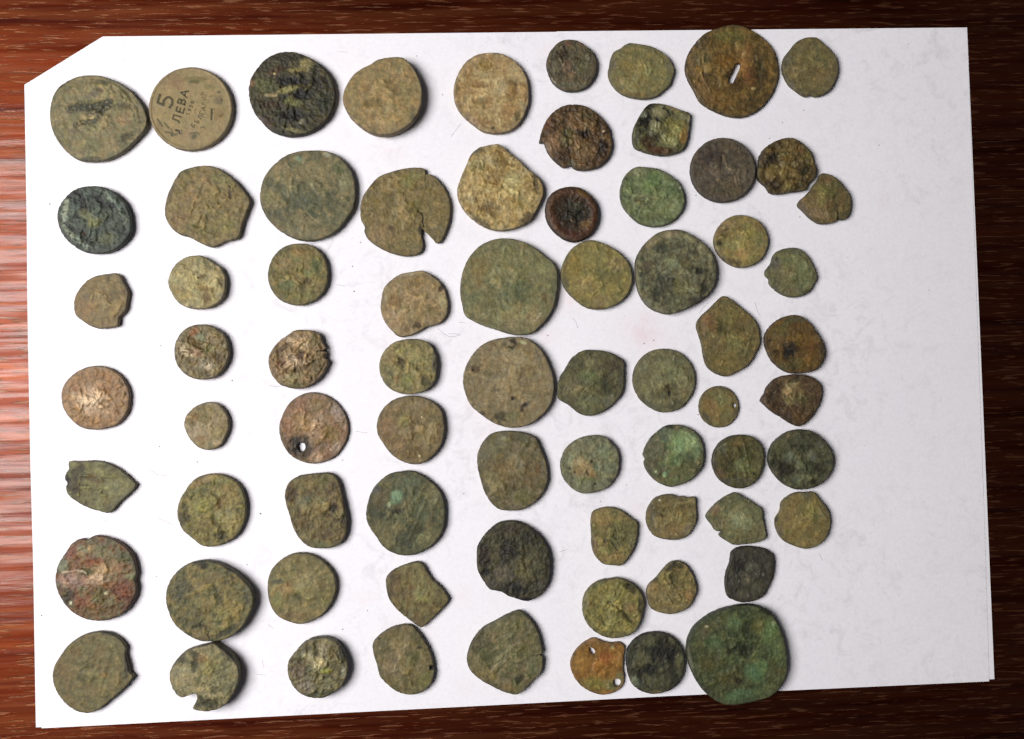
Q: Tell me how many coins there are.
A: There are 73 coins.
